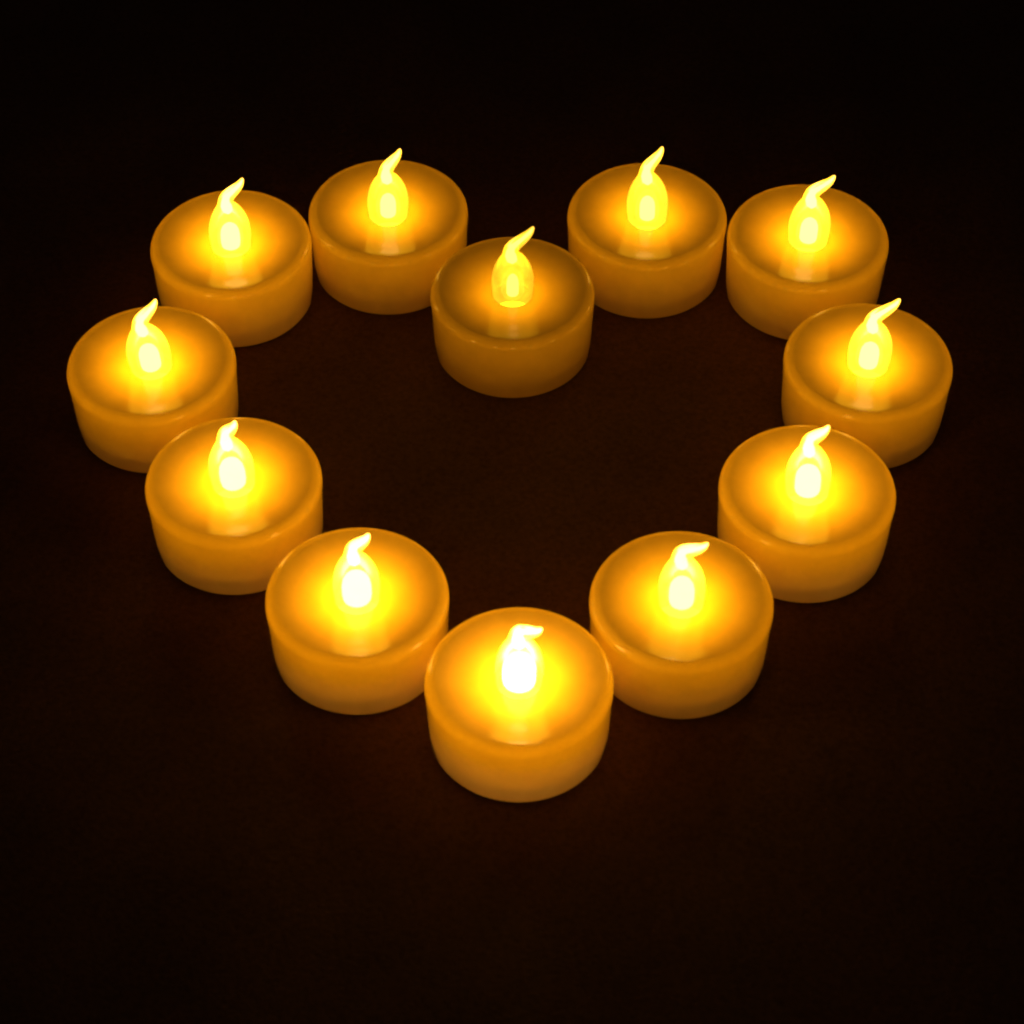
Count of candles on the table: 12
